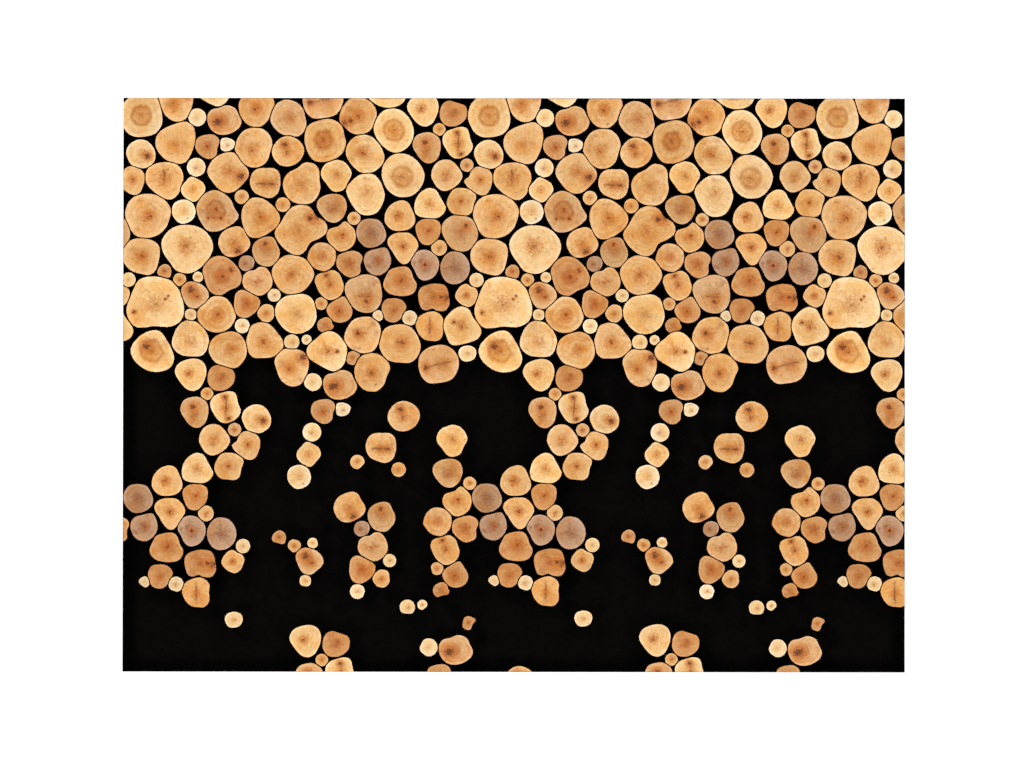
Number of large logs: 98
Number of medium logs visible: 191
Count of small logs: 119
